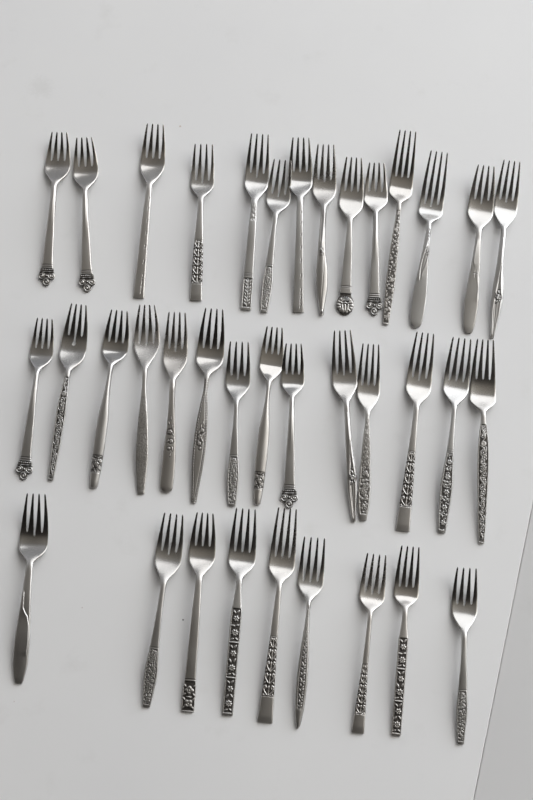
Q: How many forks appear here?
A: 37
